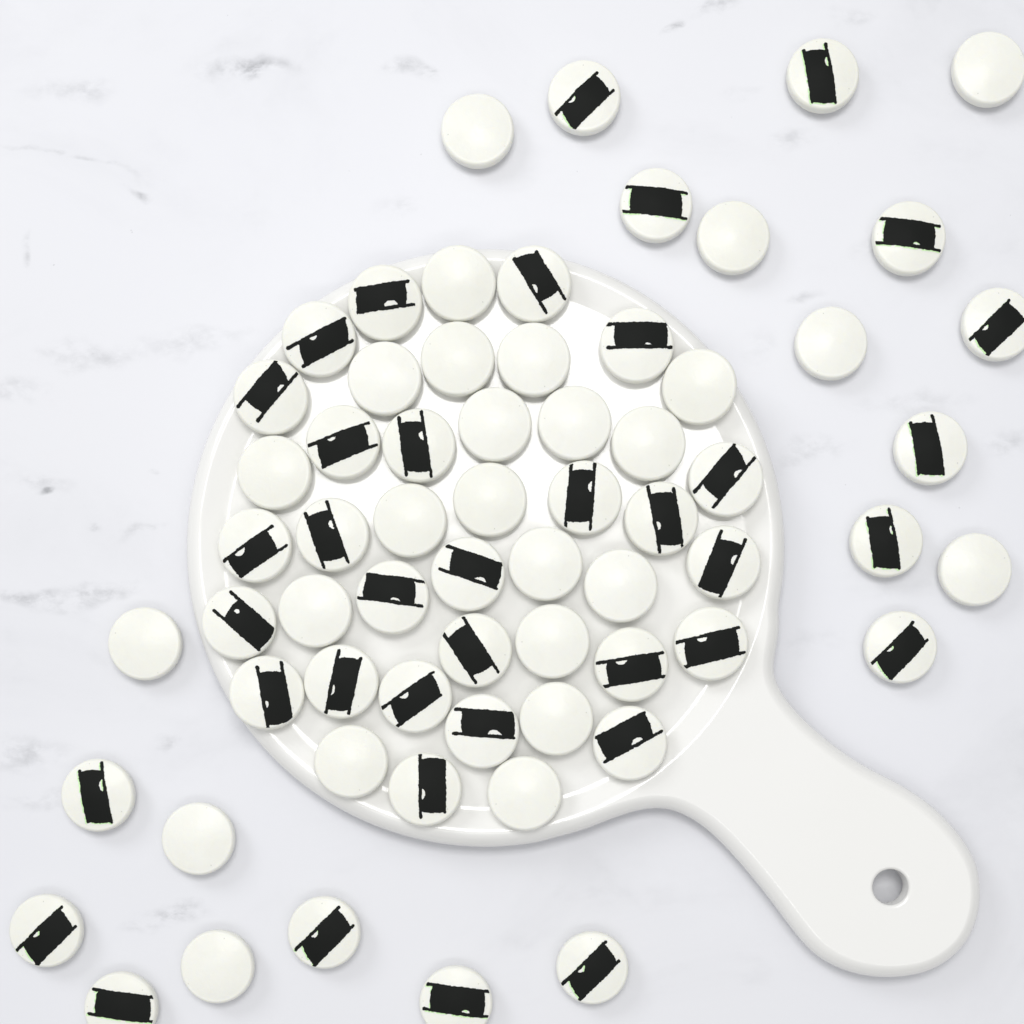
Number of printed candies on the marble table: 39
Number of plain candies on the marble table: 26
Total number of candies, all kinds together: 65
